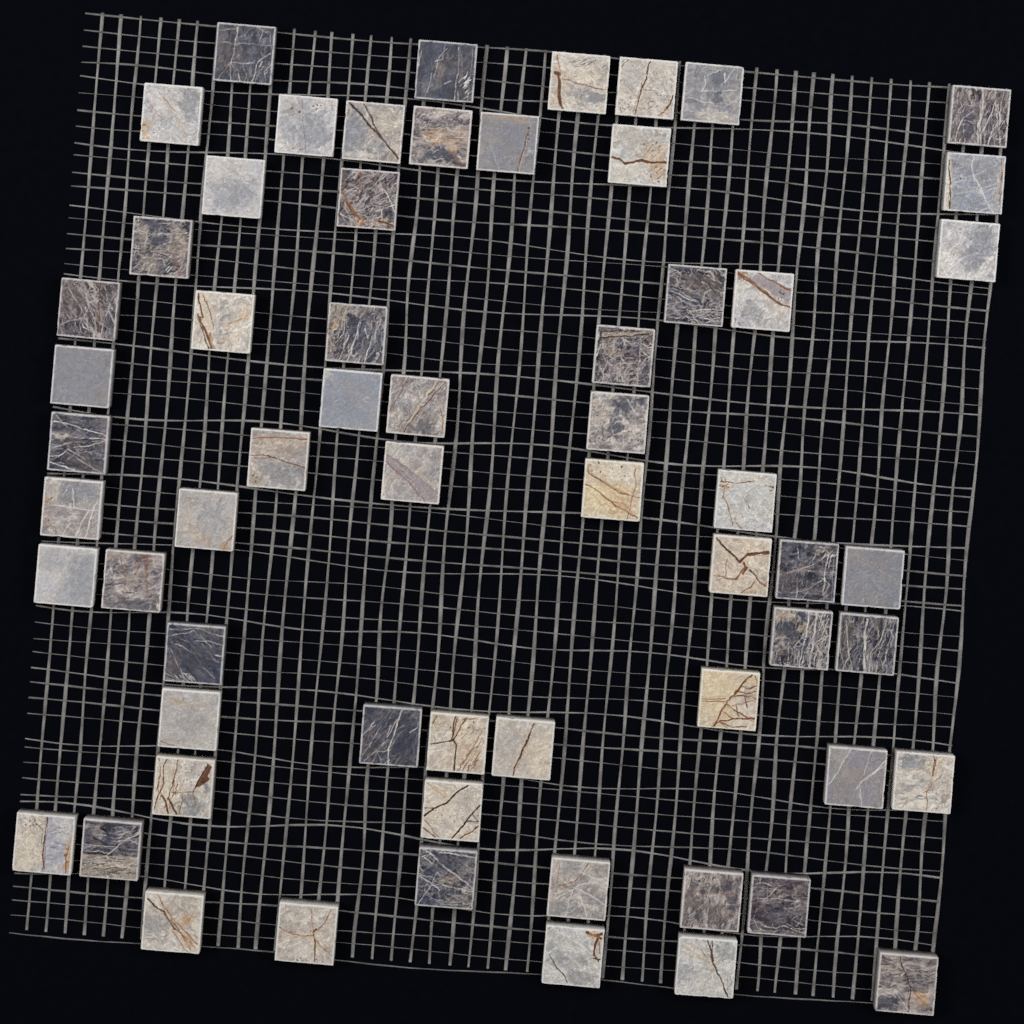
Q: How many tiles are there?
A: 62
